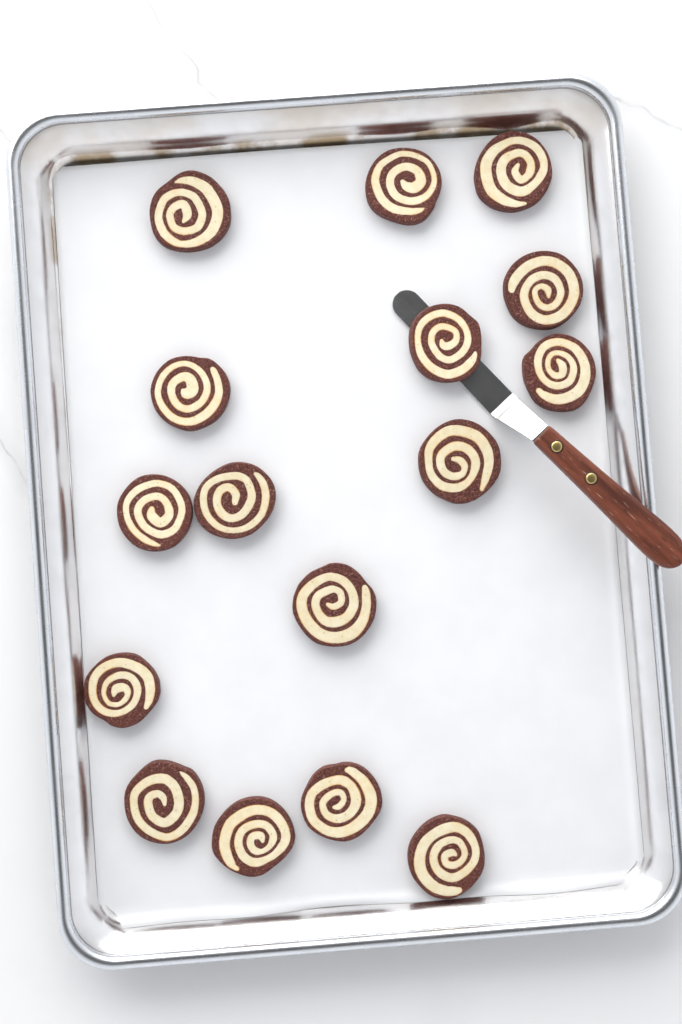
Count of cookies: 16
